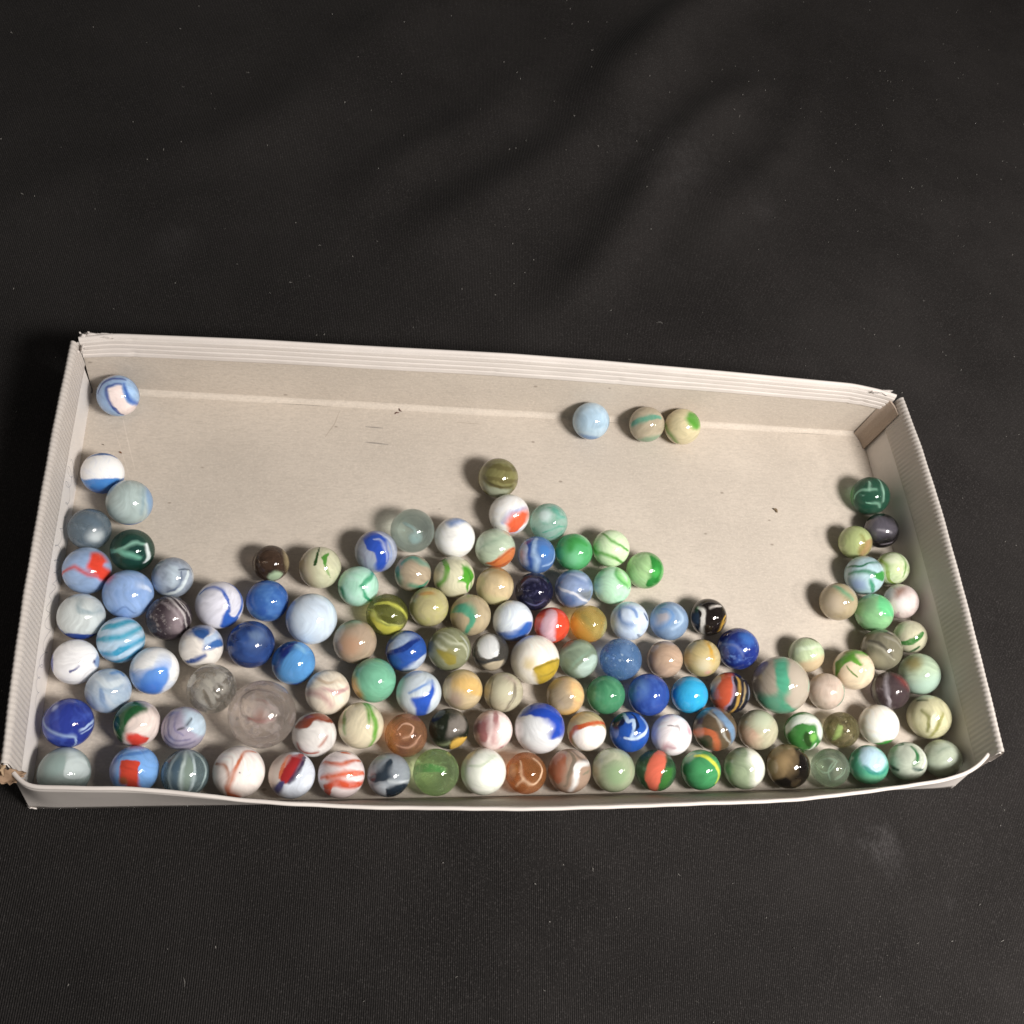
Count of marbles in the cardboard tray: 128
